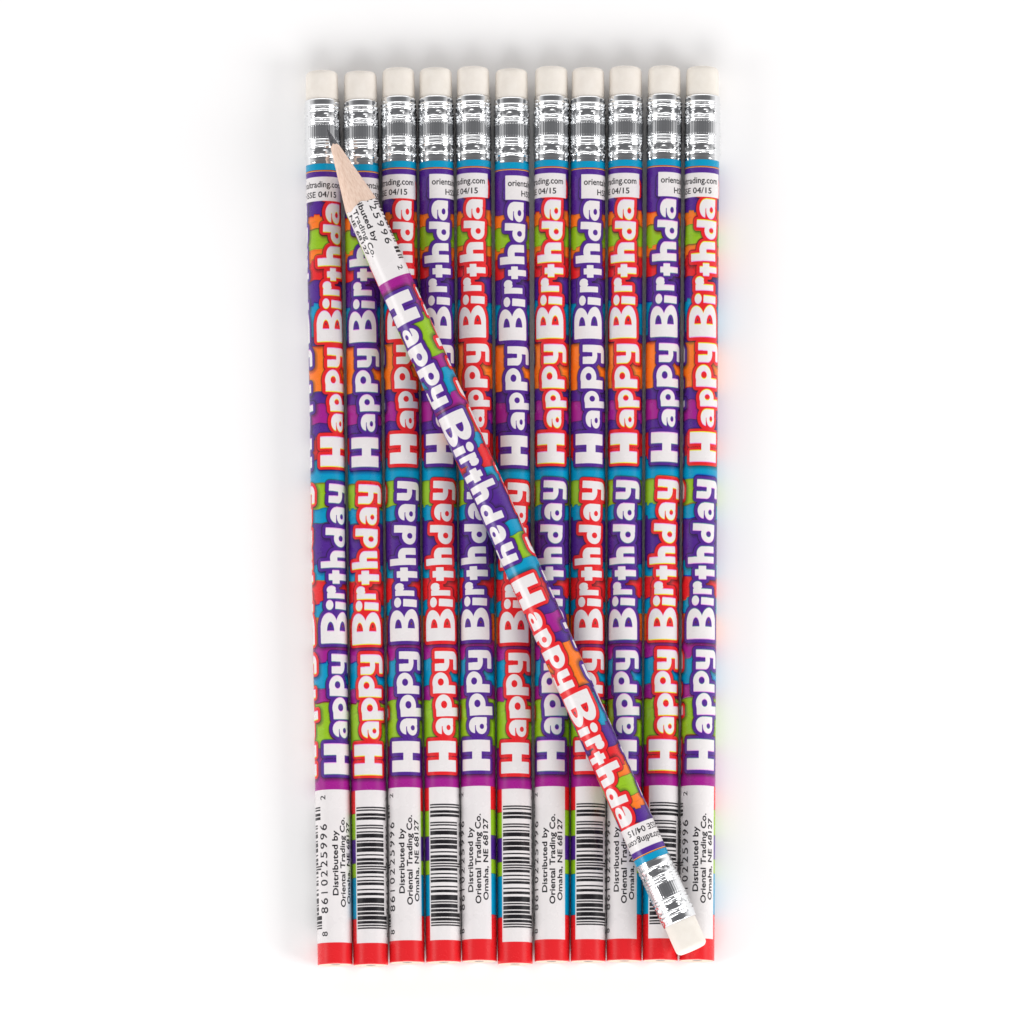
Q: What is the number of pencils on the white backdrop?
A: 12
